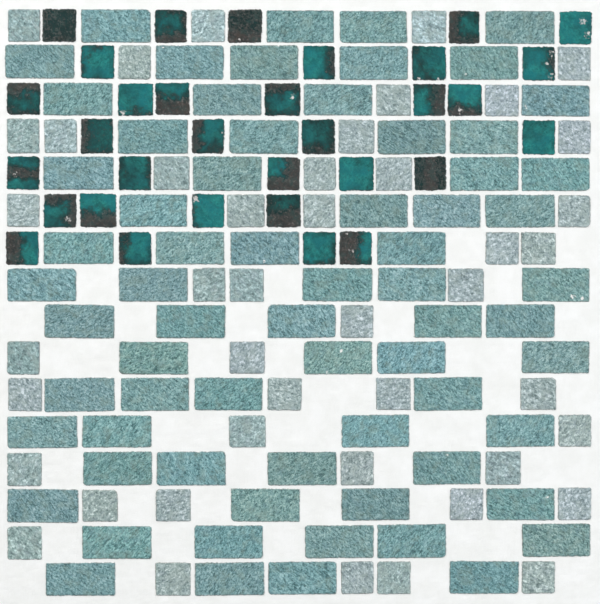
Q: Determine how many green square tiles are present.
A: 32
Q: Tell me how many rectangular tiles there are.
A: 68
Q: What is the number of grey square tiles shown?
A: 44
